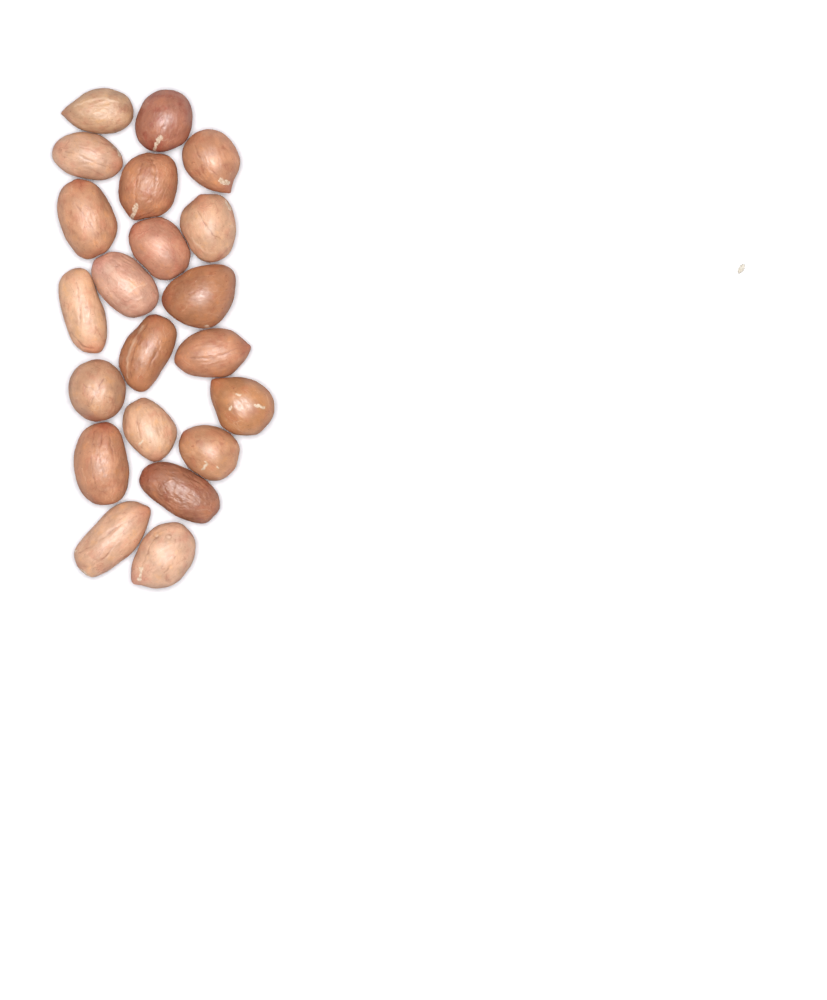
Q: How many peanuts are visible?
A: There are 21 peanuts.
